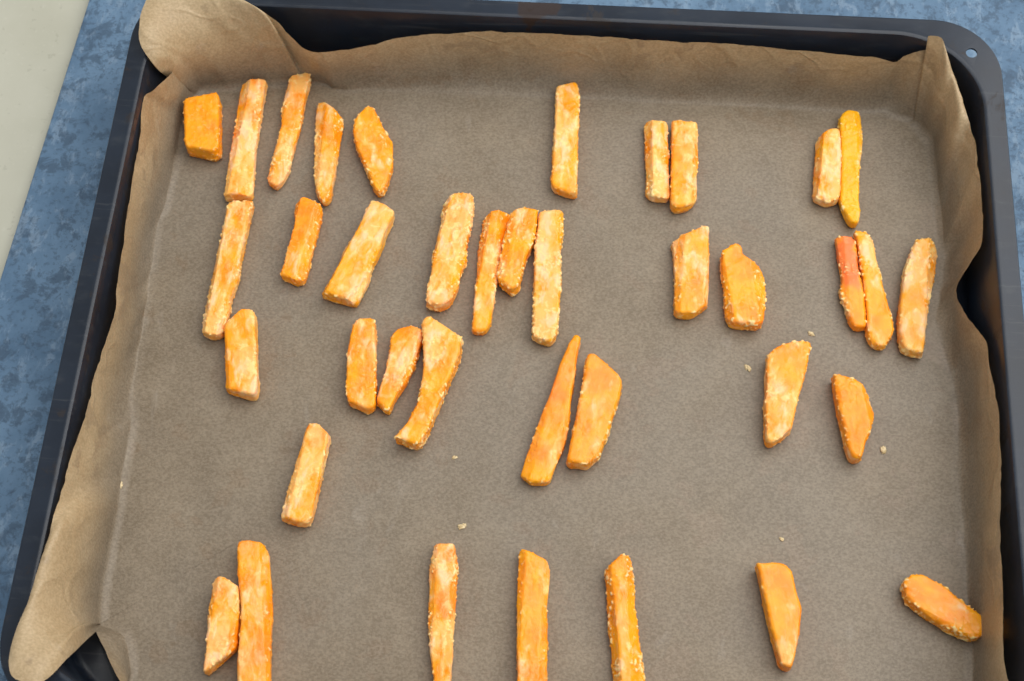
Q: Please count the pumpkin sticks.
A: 38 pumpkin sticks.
